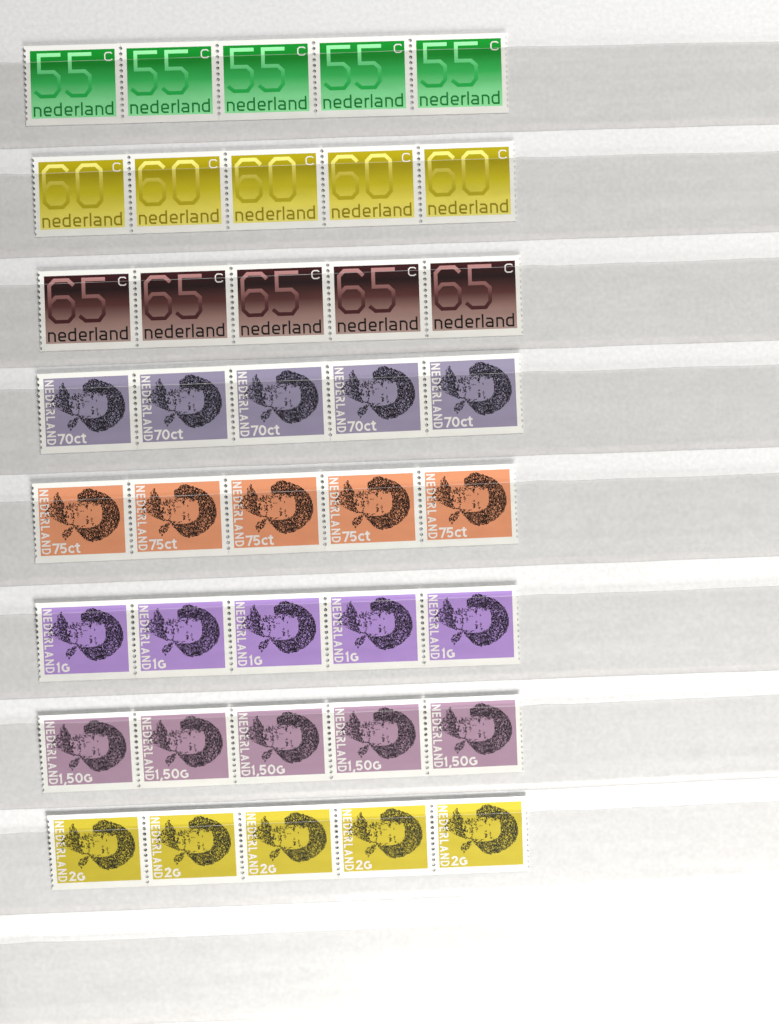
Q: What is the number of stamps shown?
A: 40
